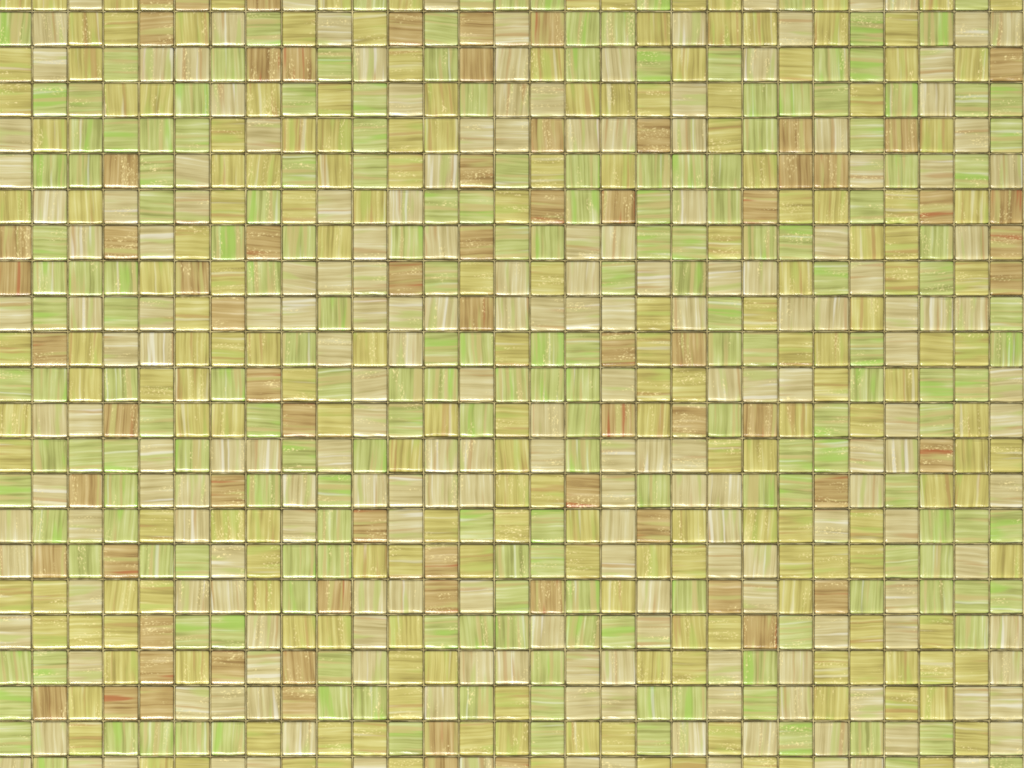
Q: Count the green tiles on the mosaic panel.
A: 196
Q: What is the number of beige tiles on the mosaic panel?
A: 200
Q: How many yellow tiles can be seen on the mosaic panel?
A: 200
